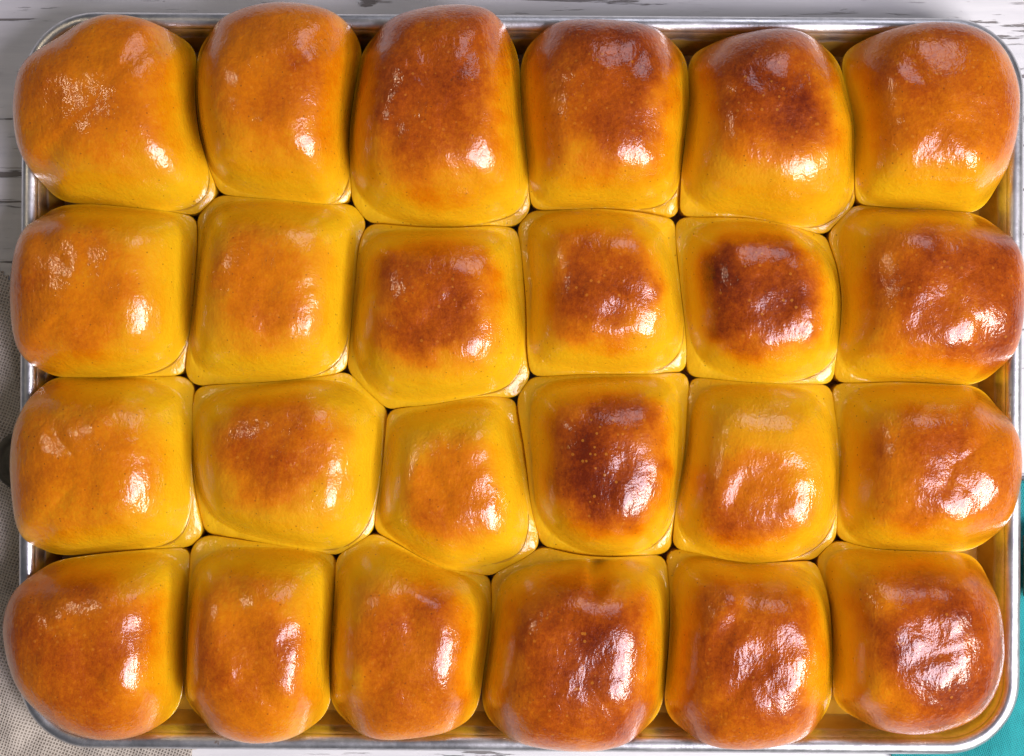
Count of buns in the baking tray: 24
